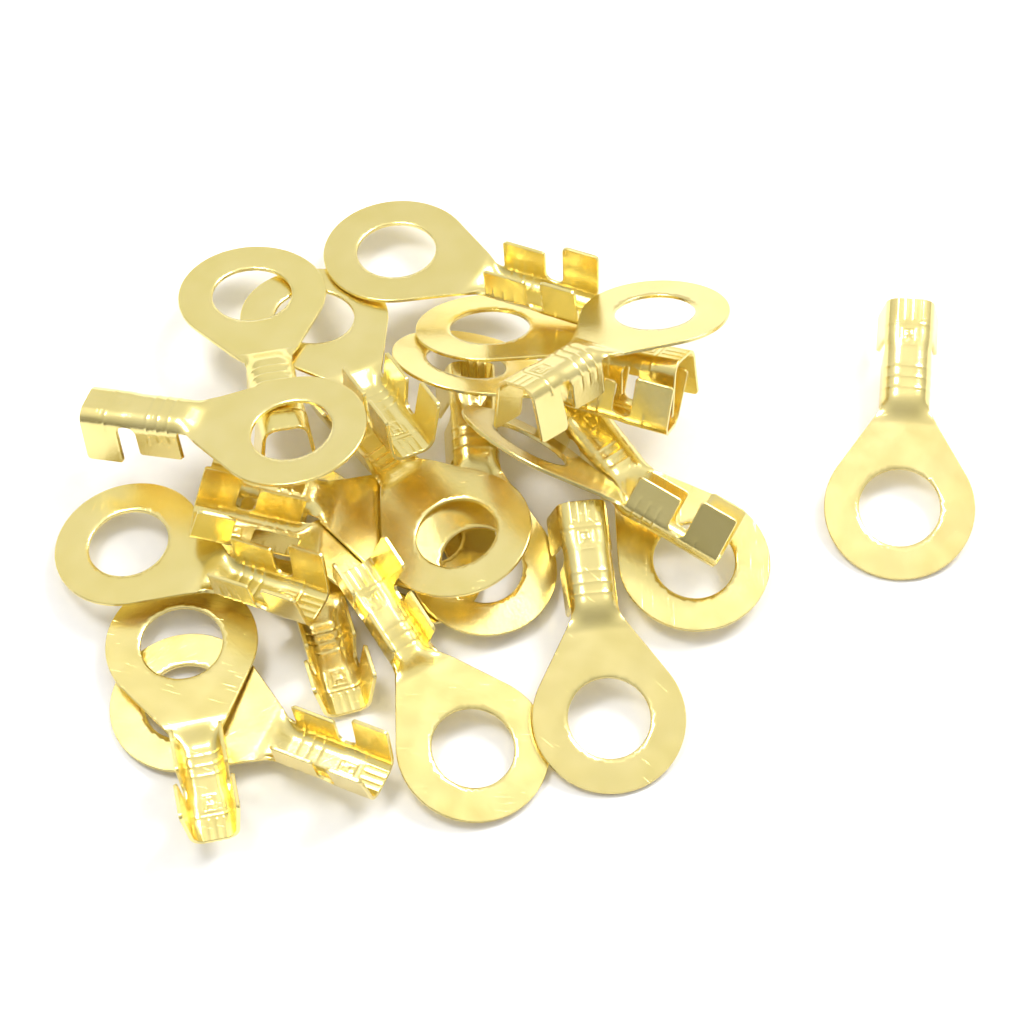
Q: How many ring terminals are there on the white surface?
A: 20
